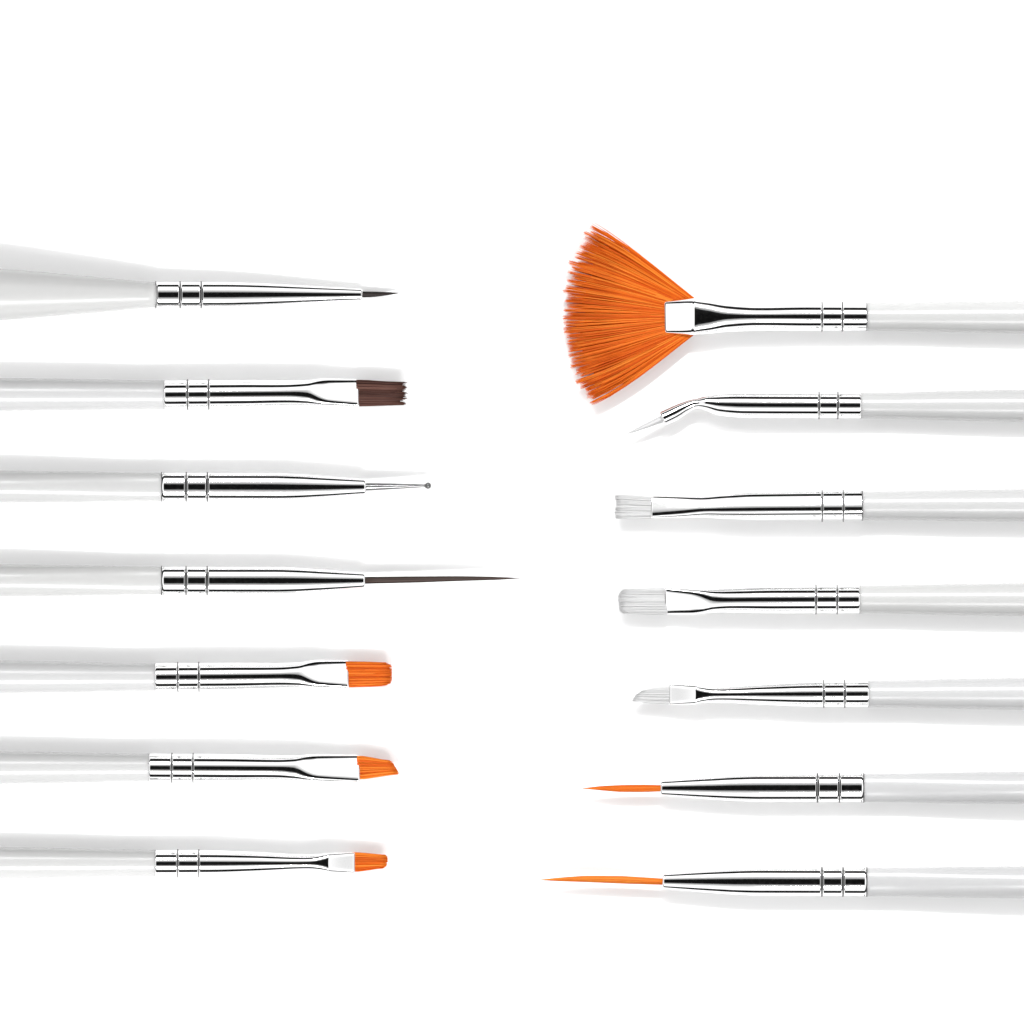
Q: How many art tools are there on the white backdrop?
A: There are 14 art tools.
